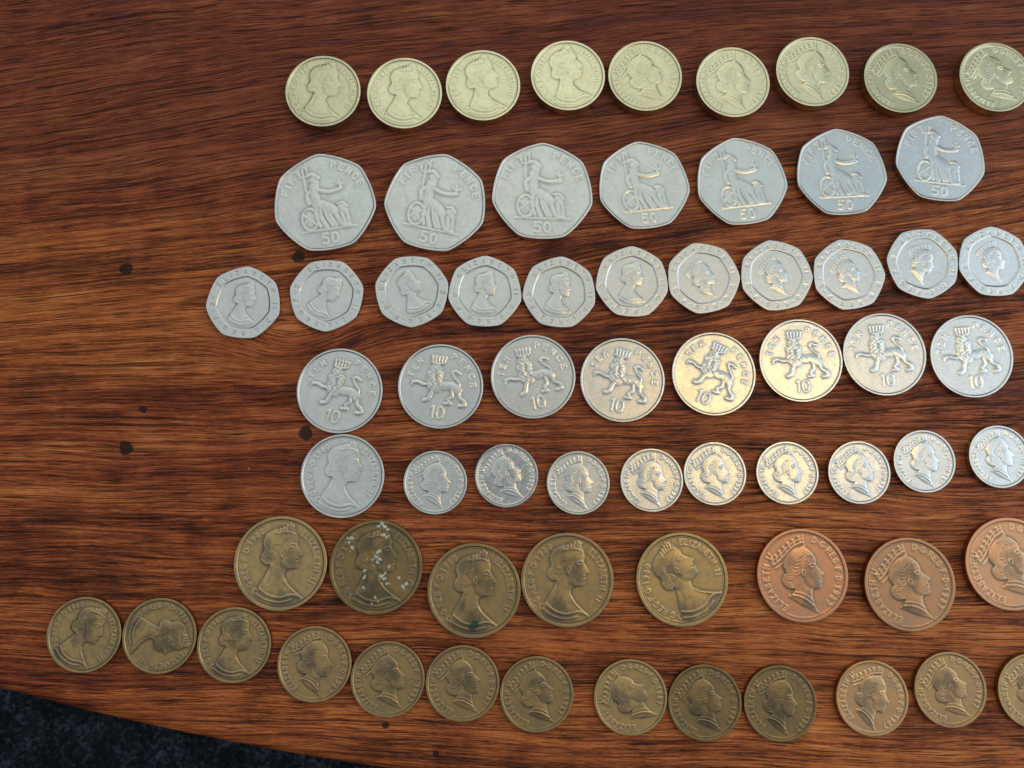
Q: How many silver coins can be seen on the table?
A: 36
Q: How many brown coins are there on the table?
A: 21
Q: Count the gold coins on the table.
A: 9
